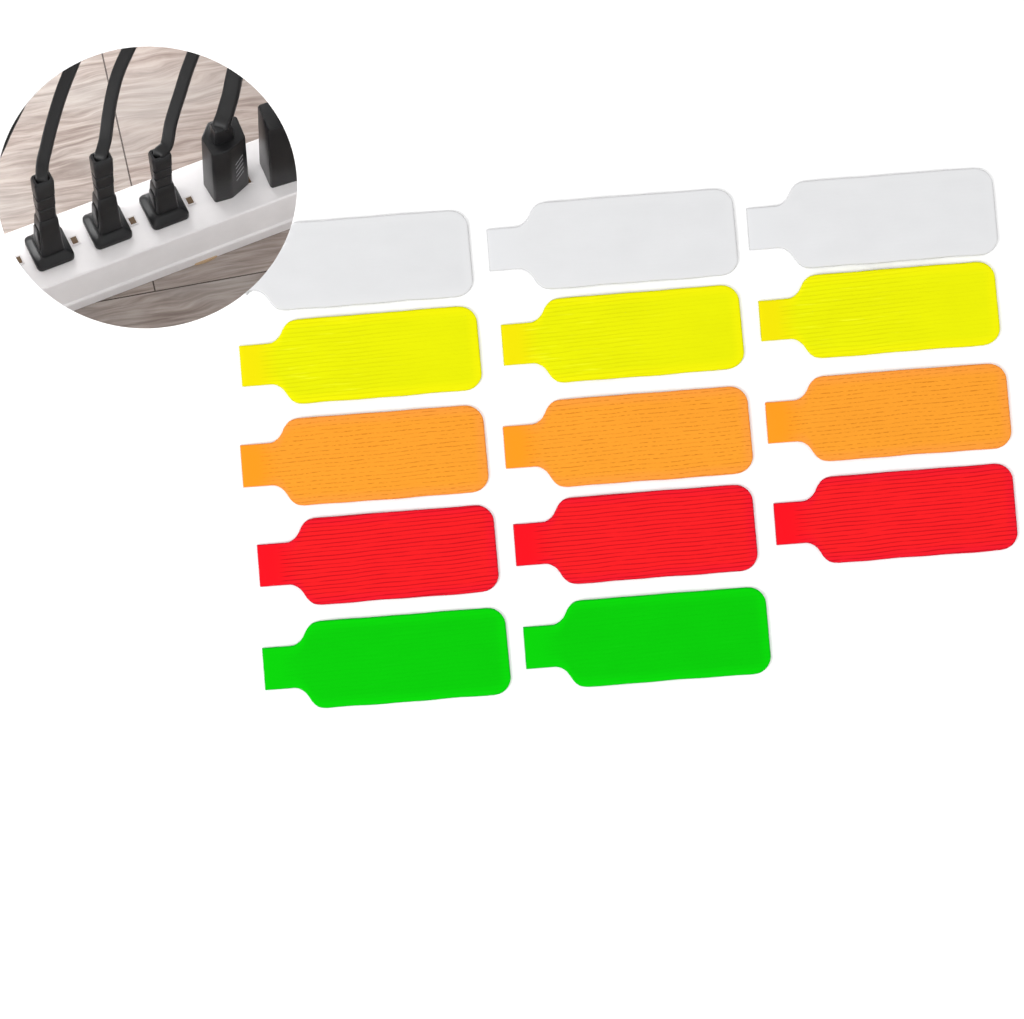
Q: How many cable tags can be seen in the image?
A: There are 14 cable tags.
